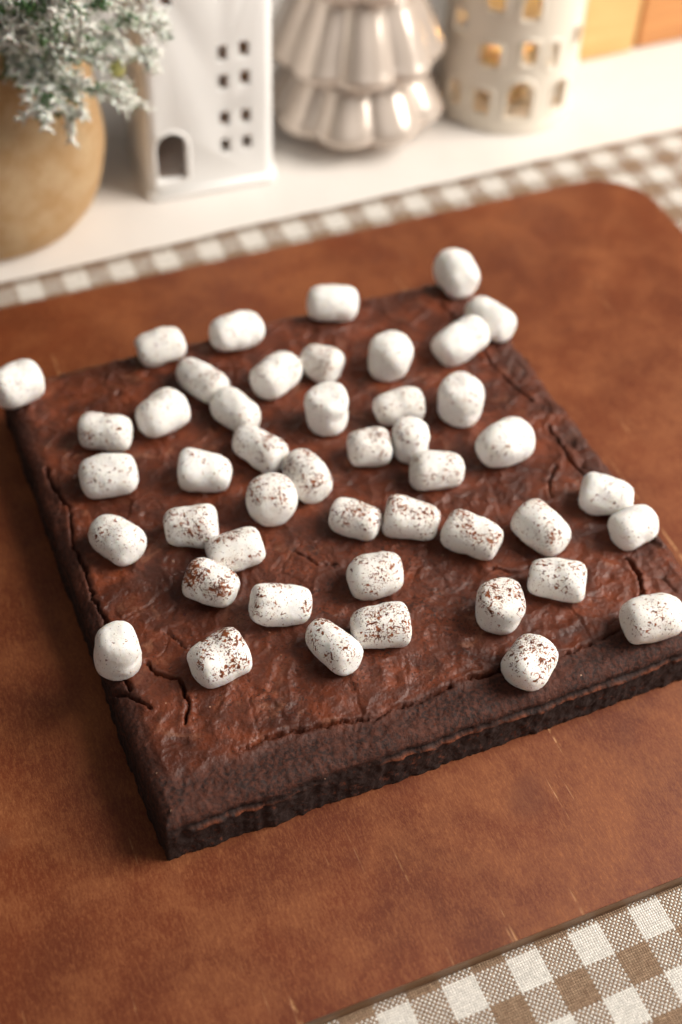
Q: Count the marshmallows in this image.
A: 46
